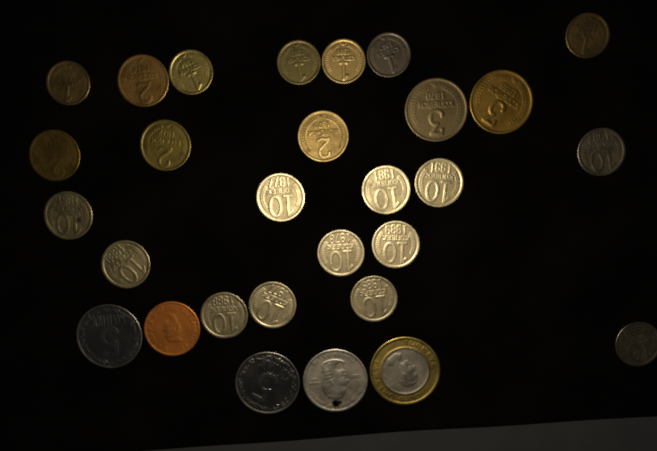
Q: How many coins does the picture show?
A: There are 29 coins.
